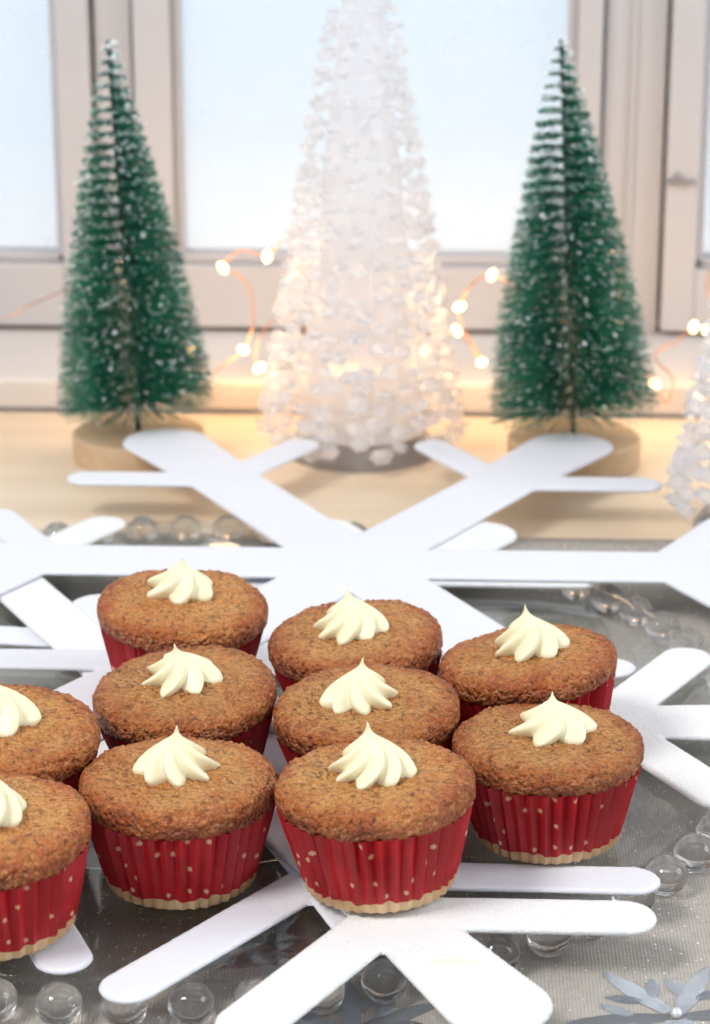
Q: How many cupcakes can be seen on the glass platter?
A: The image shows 10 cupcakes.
